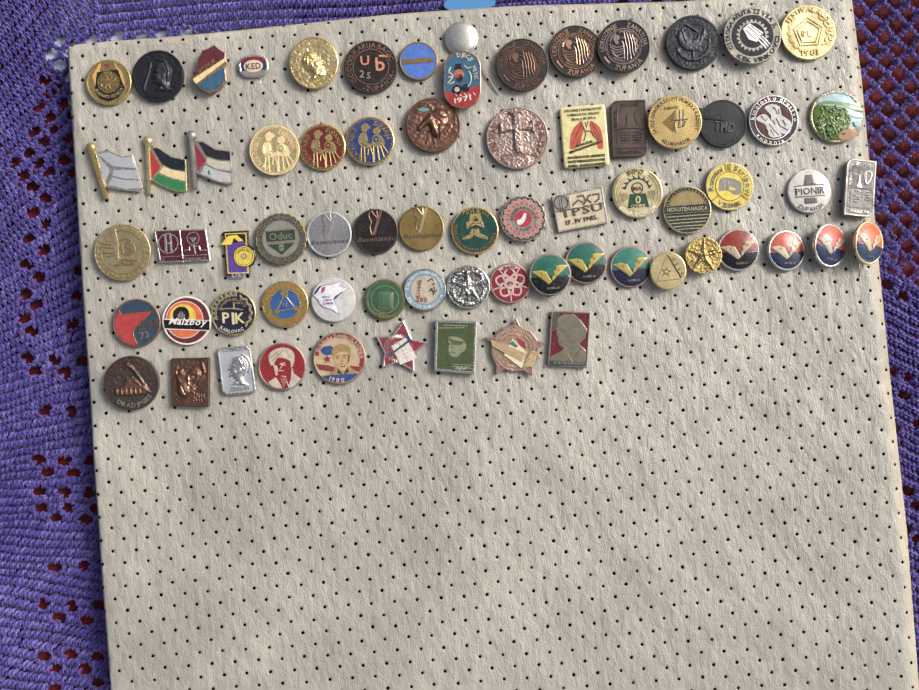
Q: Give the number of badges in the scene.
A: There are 71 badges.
